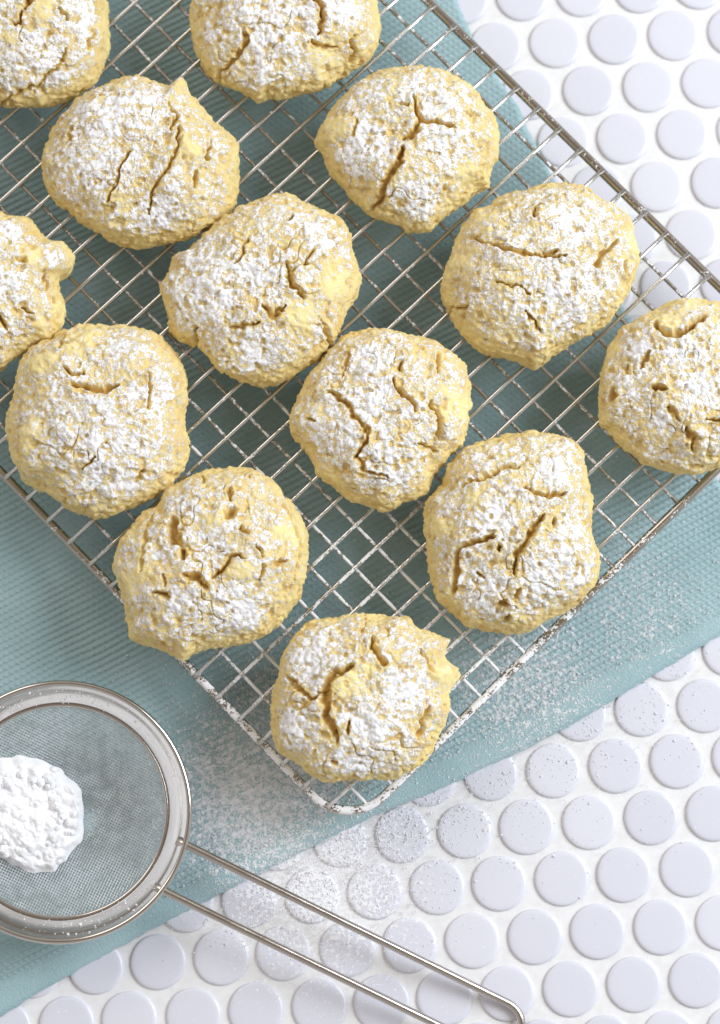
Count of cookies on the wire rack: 13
